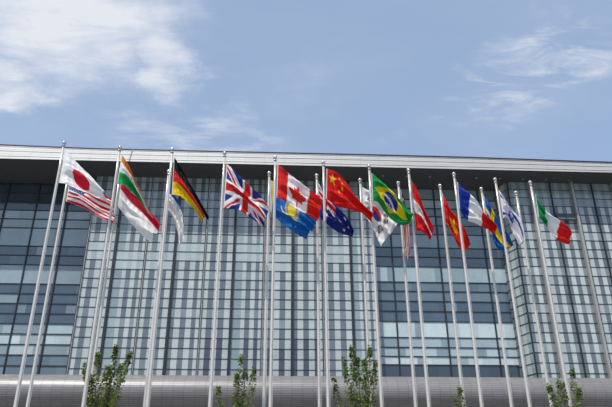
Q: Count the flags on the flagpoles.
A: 20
